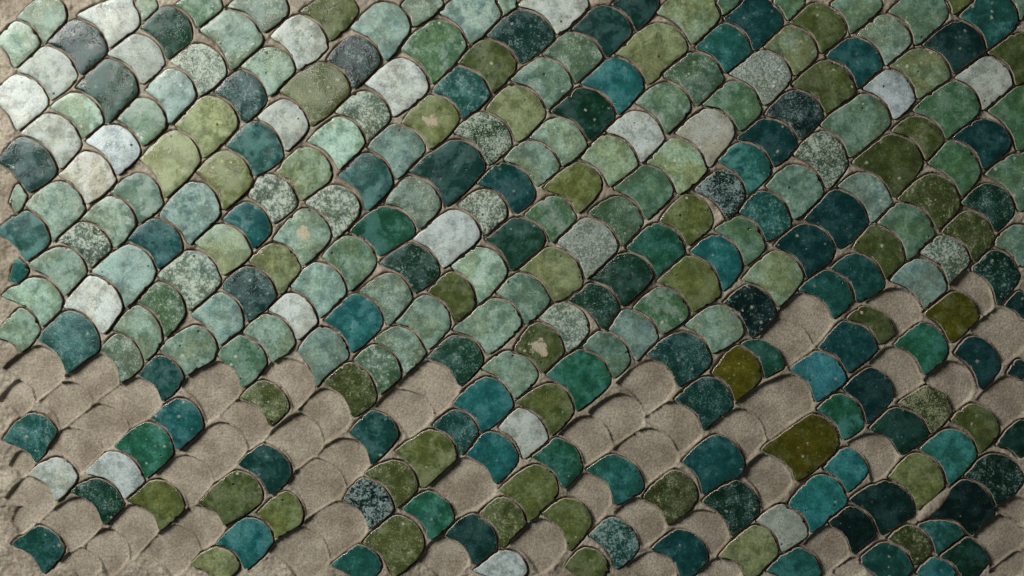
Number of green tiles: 96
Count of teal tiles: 97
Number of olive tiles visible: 49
